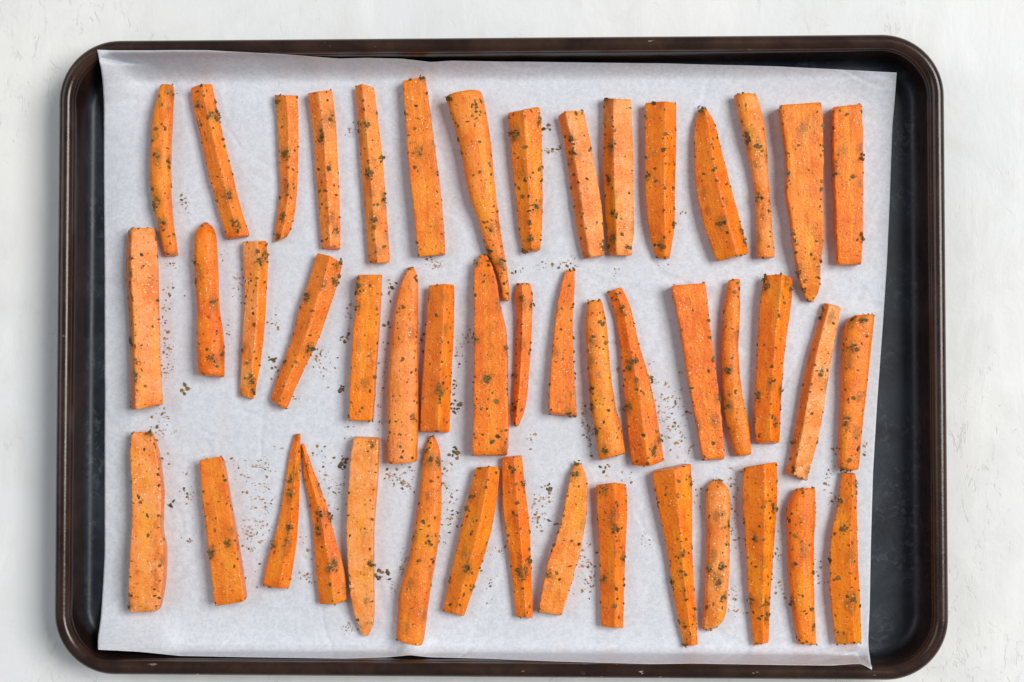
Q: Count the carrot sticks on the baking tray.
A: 47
